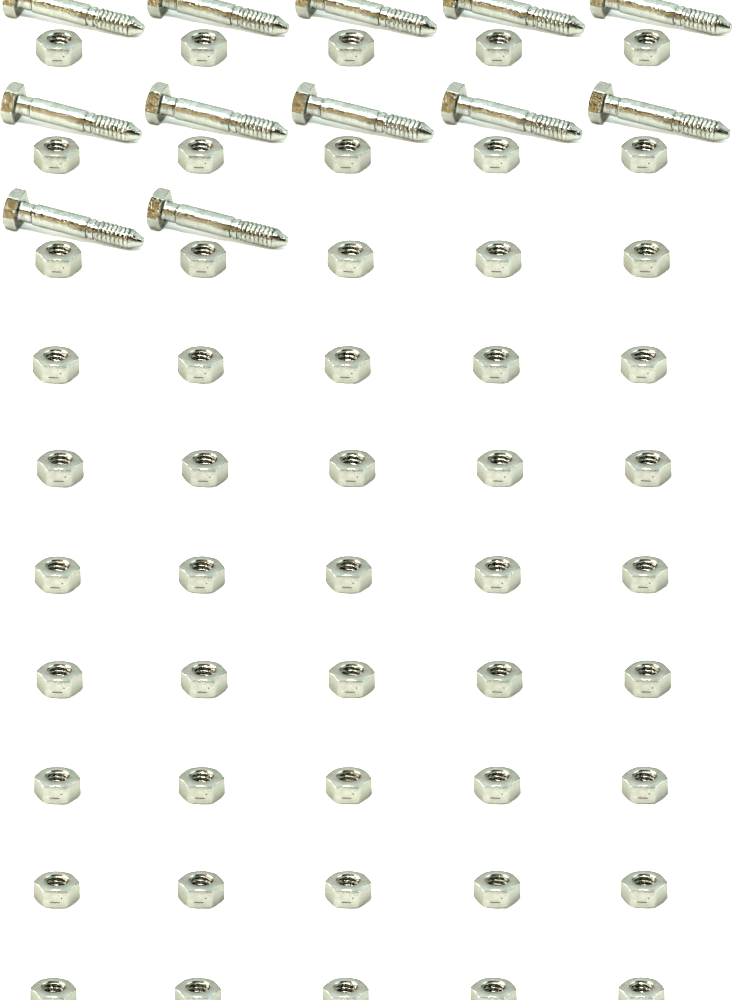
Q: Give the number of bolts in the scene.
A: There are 12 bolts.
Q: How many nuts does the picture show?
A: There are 50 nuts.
